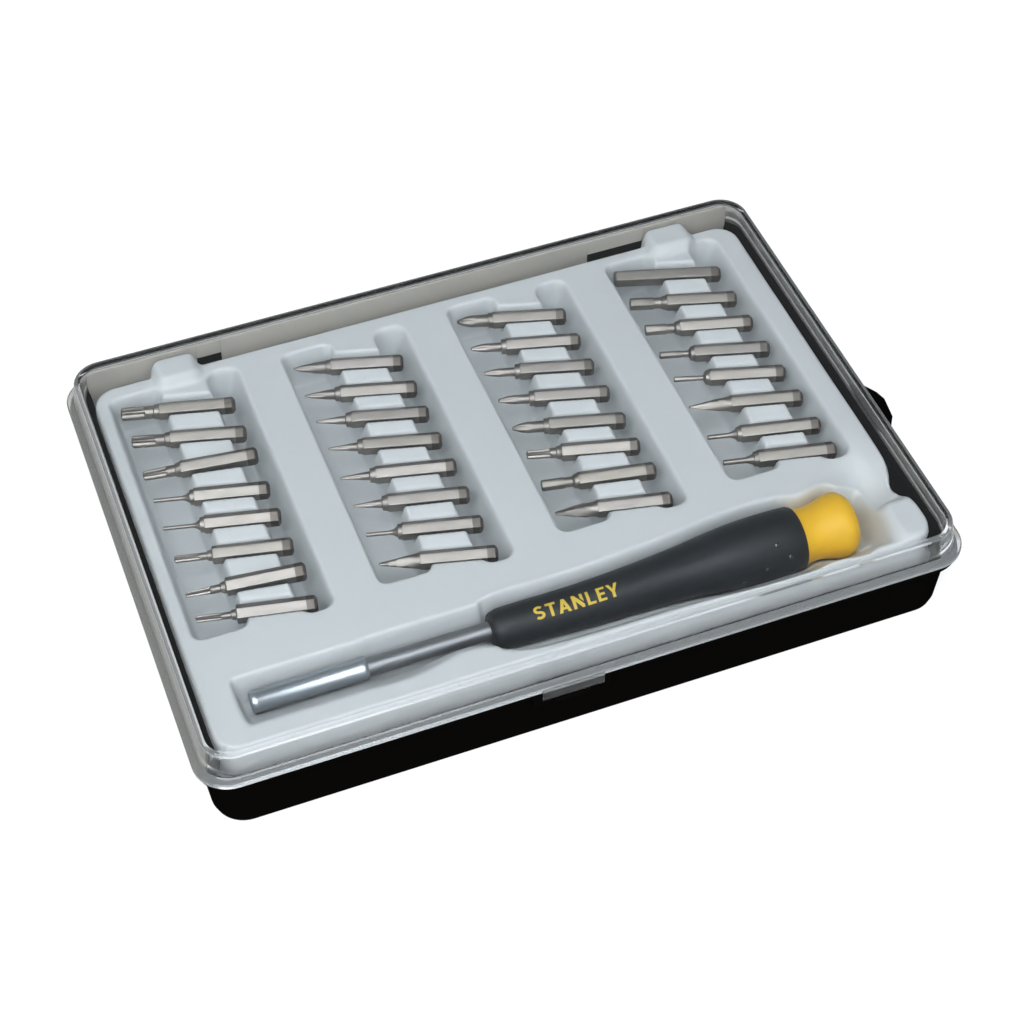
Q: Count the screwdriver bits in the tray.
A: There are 32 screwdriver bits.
